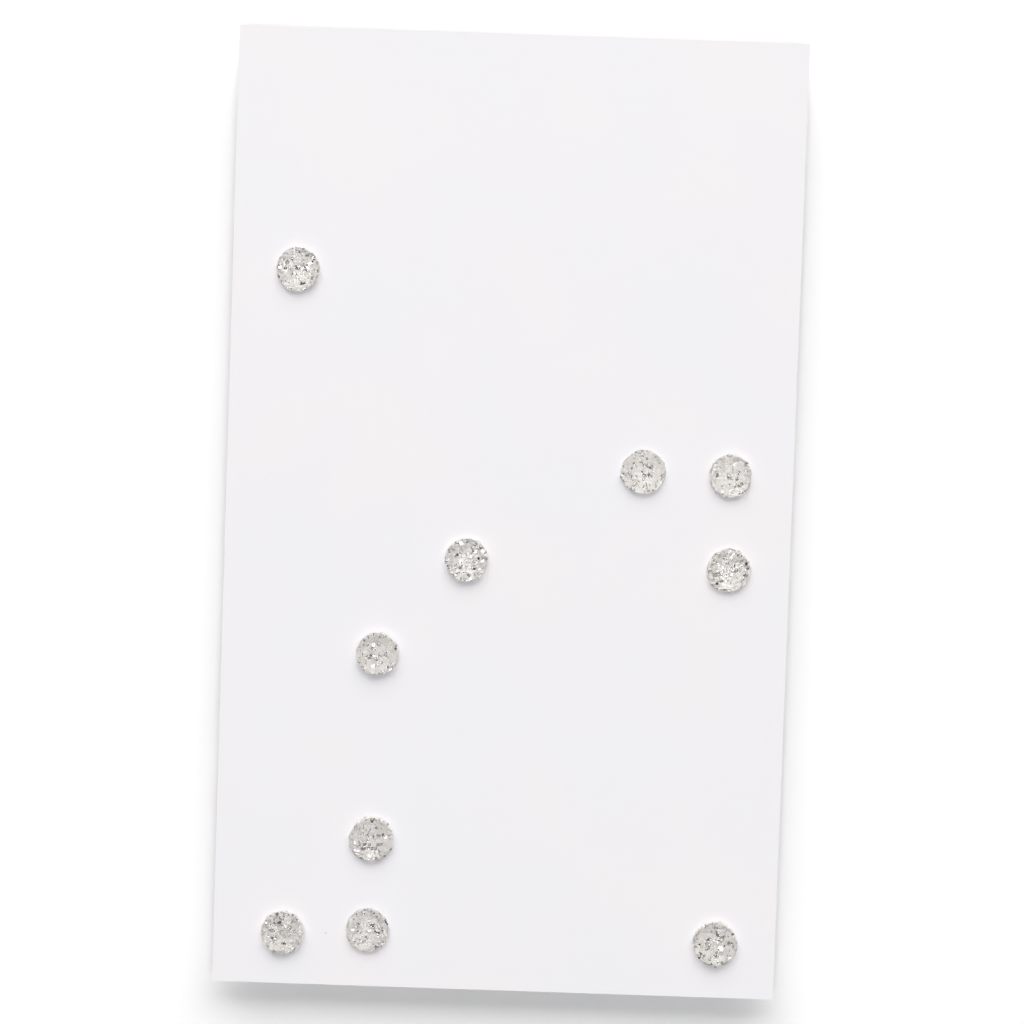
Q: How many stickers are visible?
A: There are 10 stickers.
